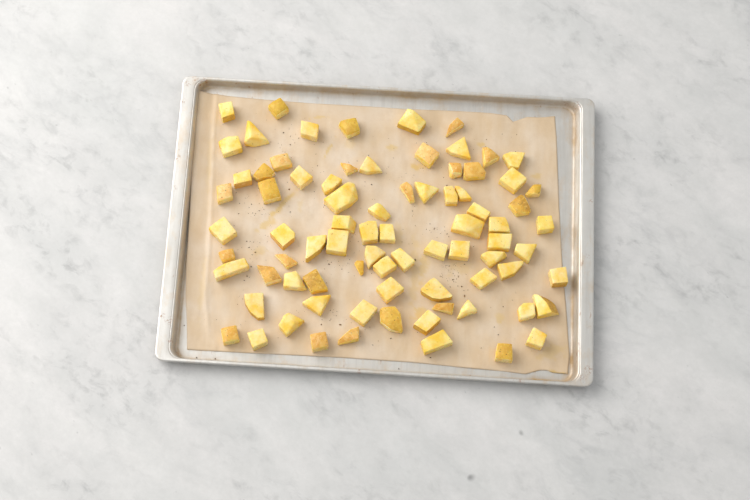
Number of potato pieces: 80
